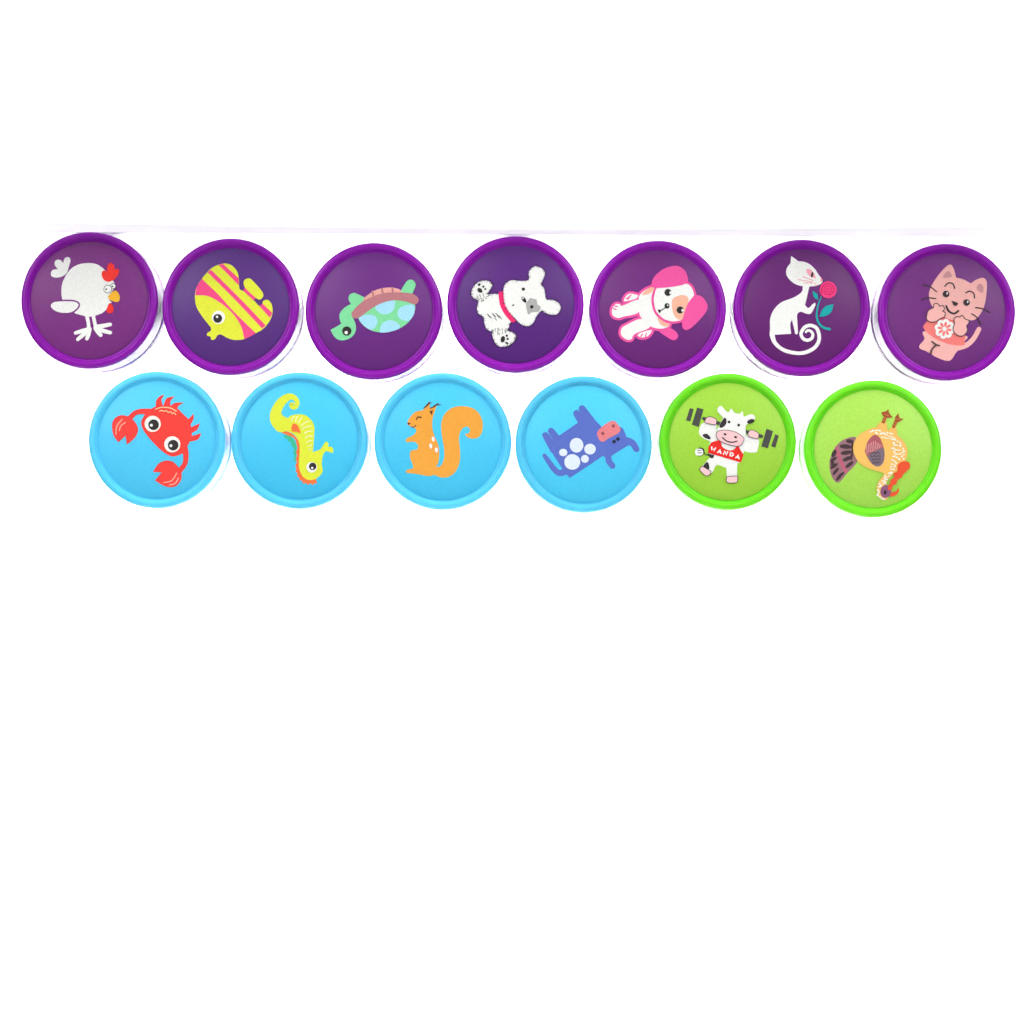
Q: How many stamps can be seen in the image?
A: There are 13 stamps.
